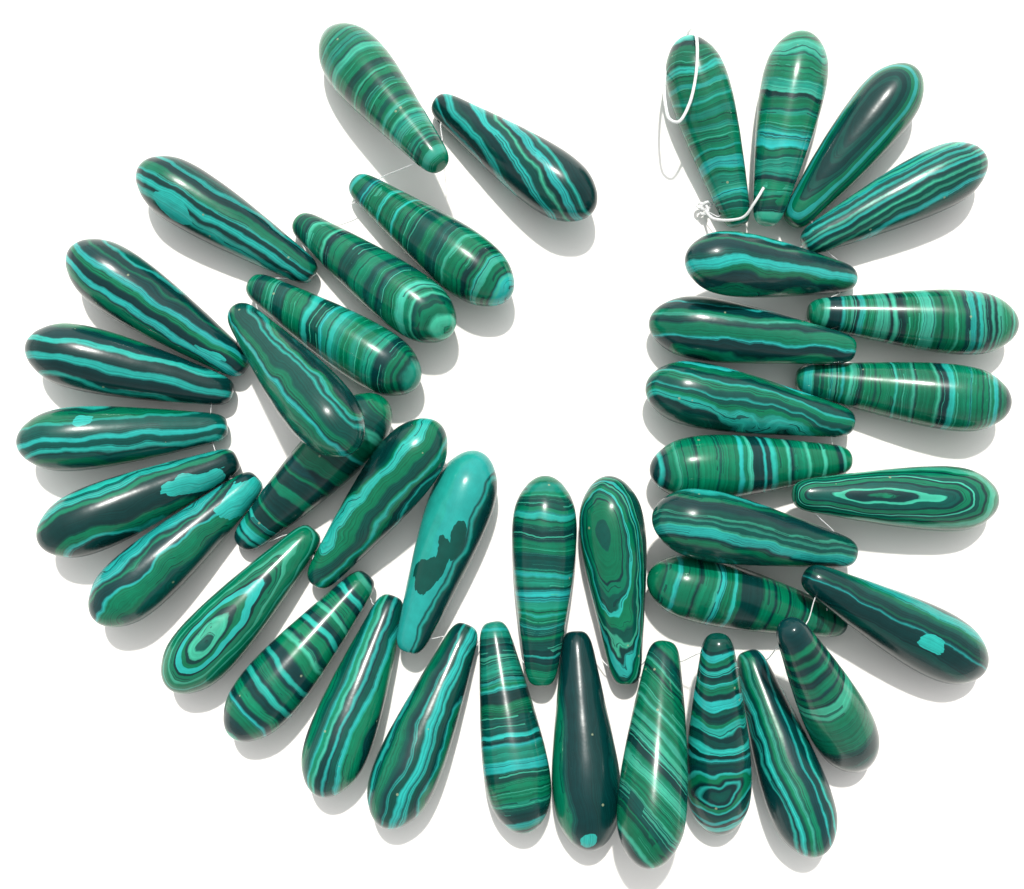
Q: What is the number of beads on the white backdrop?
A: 41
